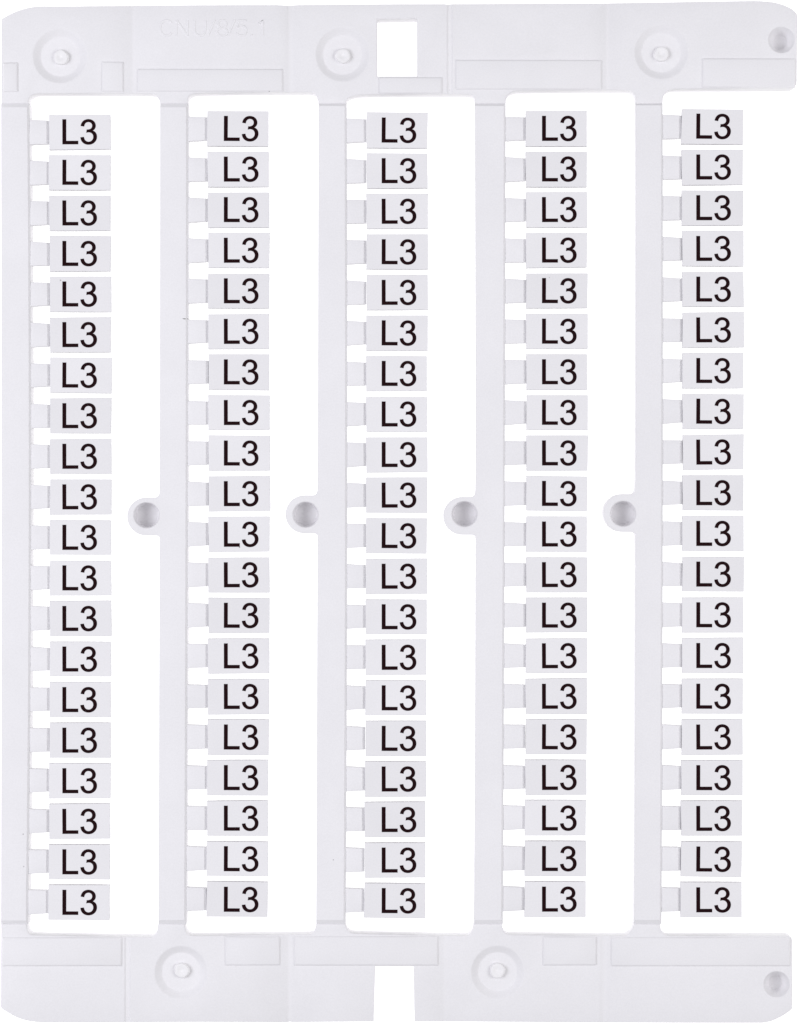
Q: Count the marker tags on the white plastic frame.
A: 100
